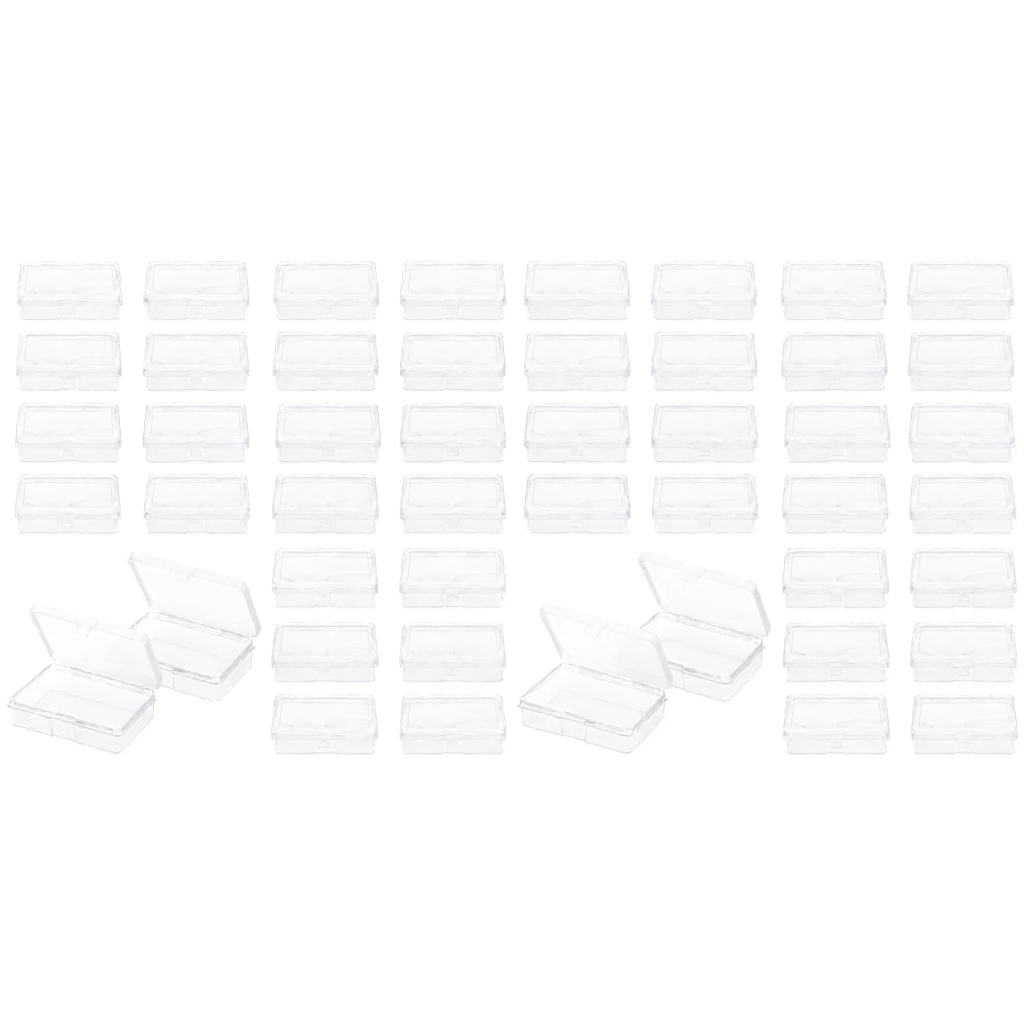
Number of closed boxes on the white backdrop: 44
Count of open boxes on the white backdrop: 4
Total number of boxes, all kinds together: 48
